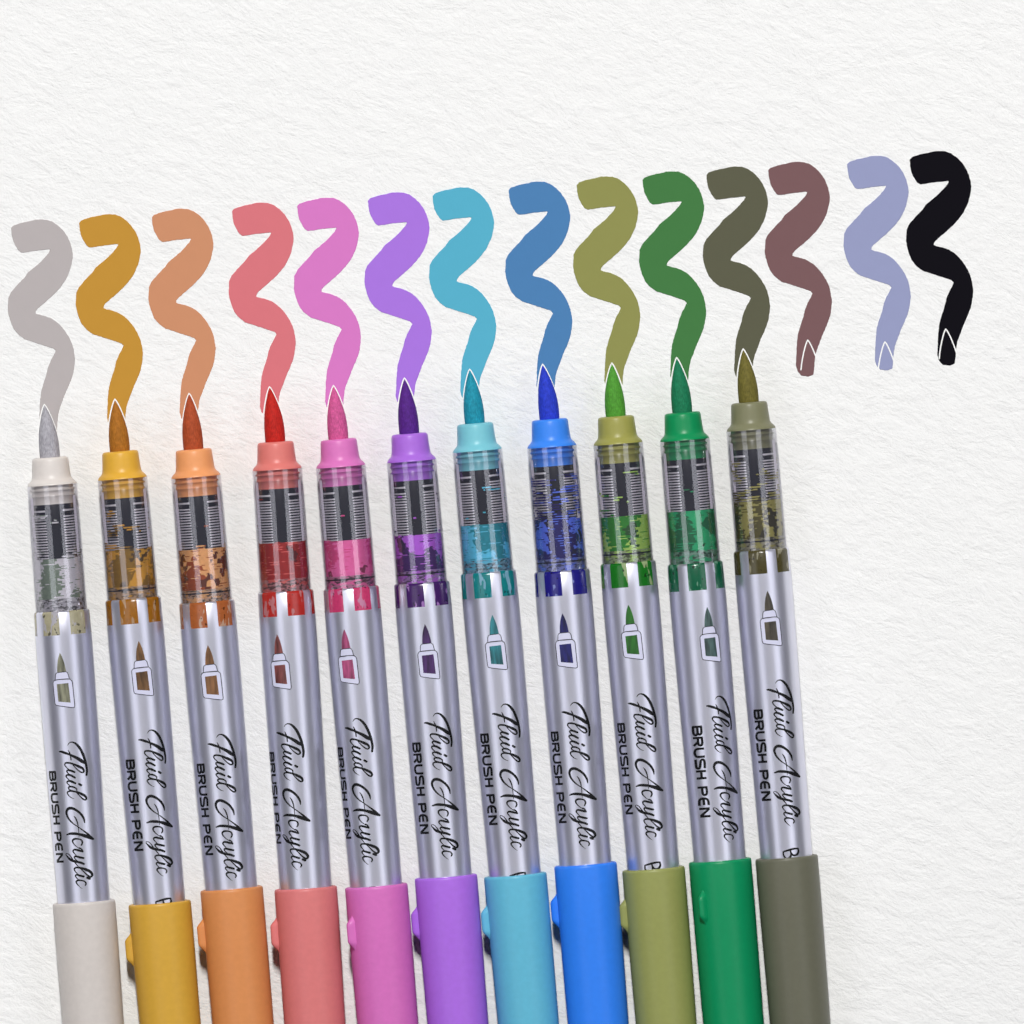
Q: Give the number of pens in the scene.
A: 11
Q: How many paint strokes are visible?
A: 14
